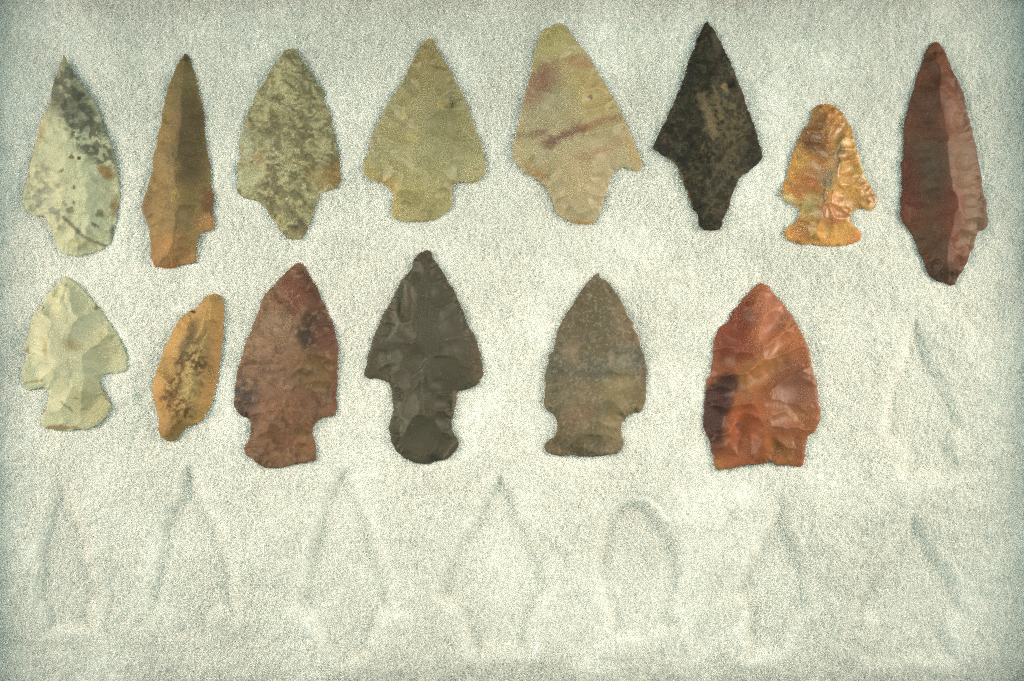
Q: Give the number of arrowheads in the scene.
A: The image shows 14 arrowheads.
